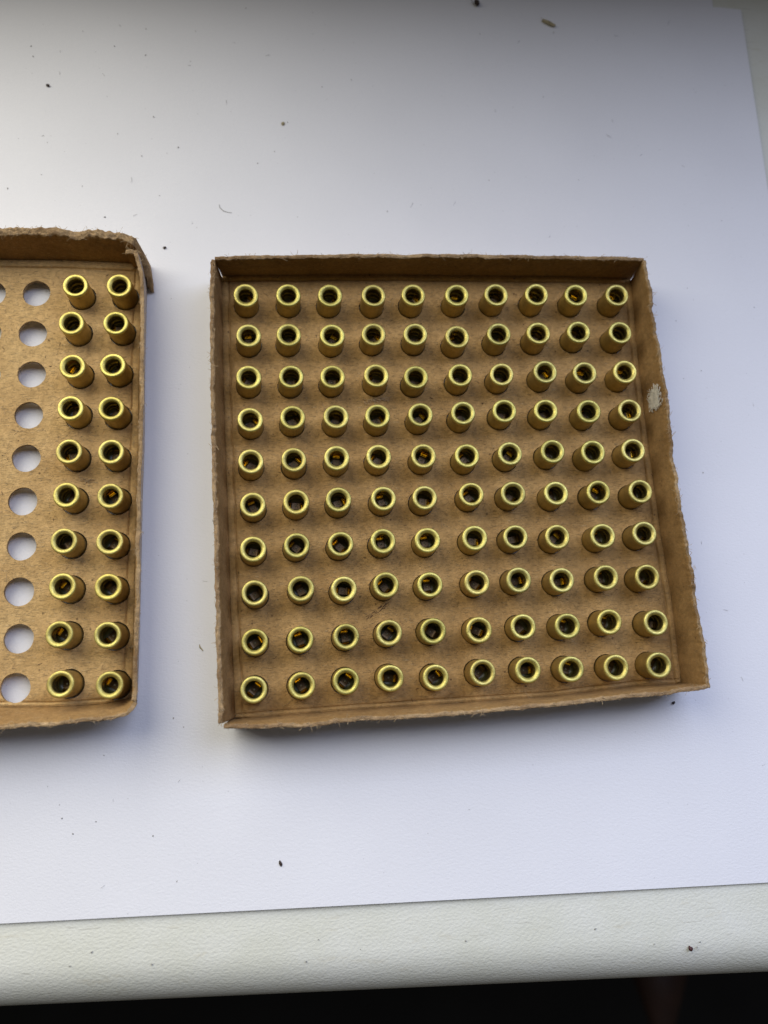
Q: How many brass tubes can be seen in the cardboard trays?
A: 120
